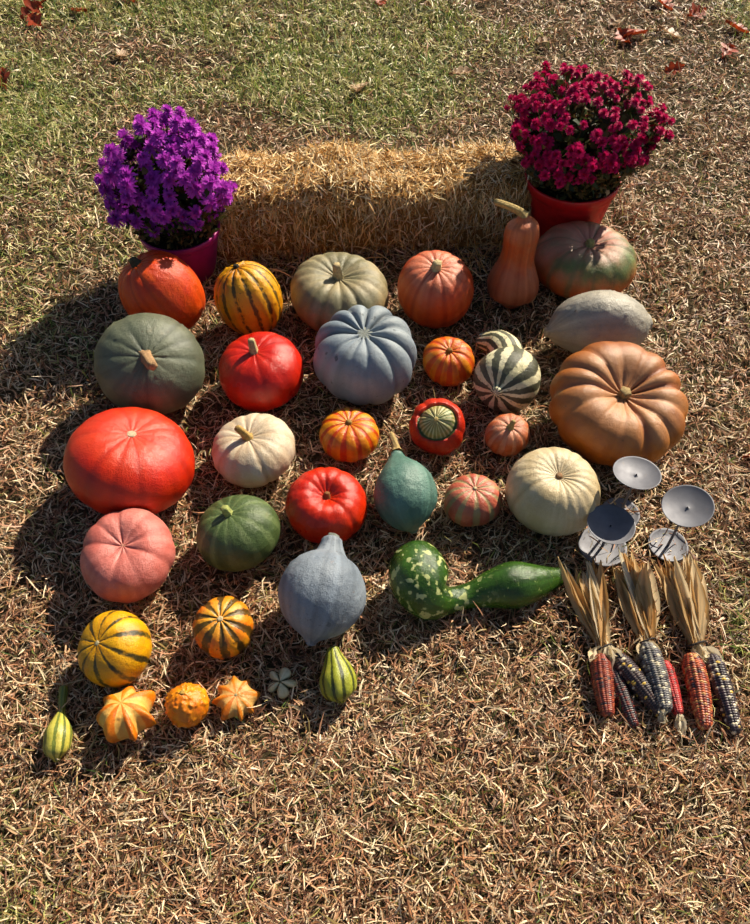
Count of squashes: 34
